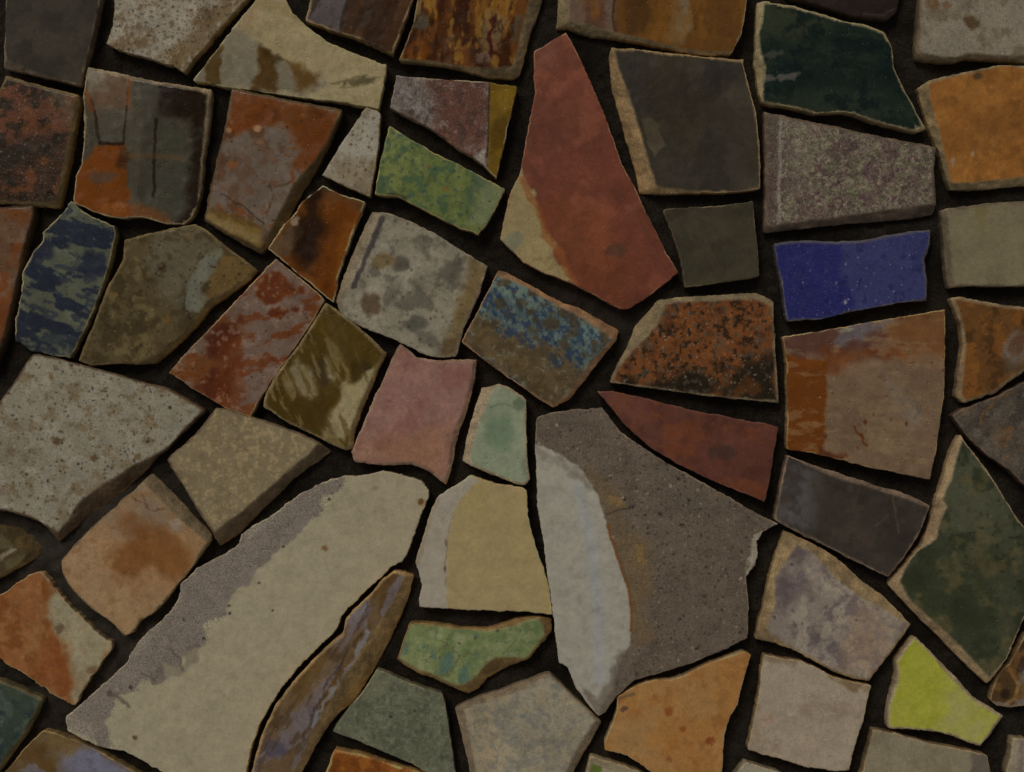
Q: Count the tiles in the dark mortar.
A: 63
